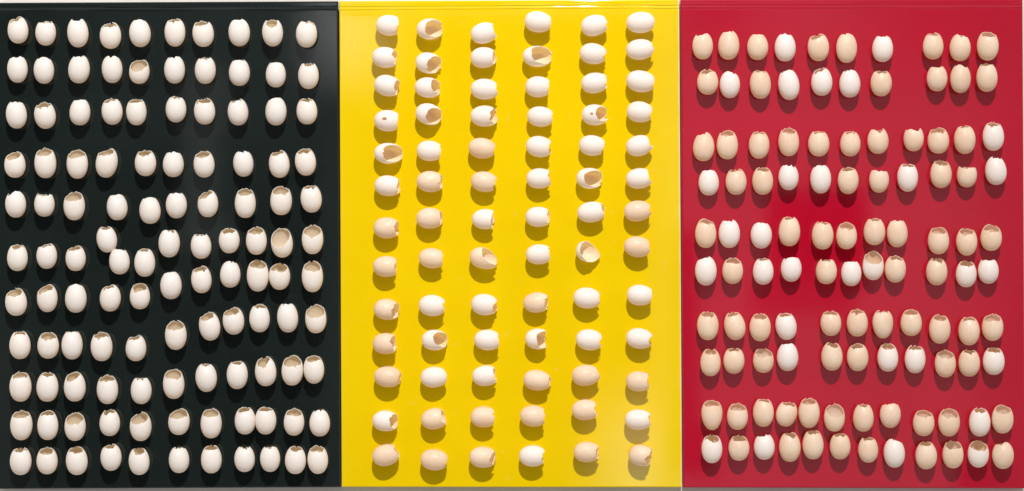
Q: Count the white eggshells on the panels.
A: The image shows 200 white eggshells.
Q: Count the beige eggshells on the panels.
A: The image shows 105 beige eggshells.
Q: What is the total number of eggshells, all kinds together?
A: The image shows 305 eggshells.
